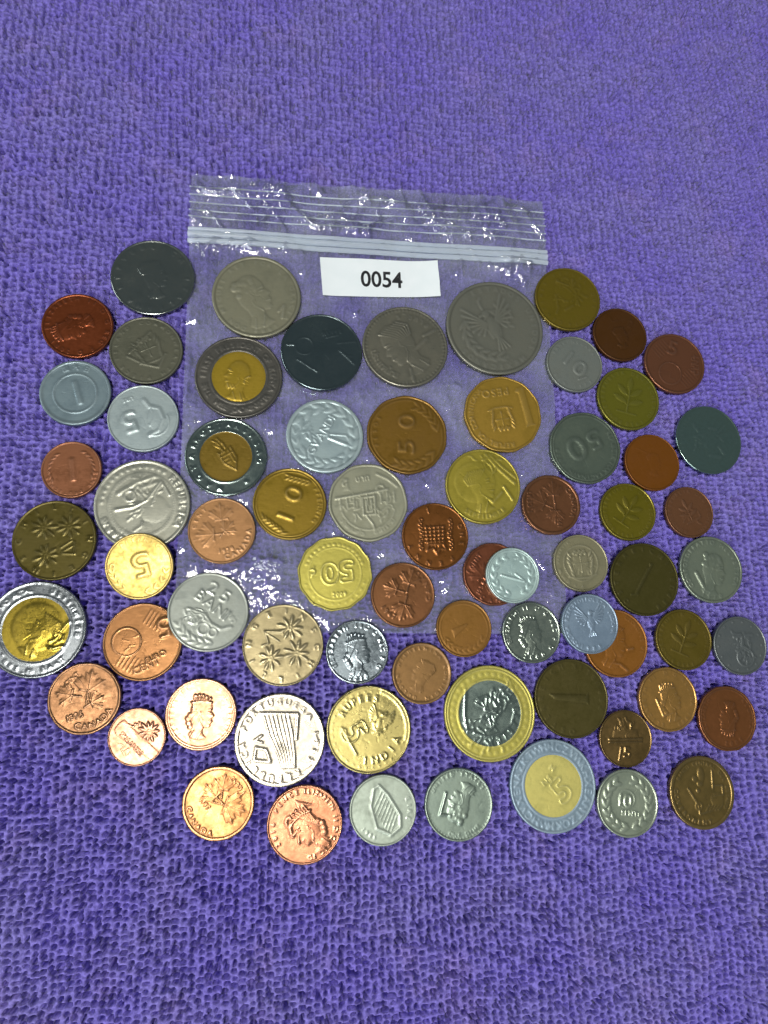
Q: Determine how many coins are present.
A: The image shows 70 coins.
